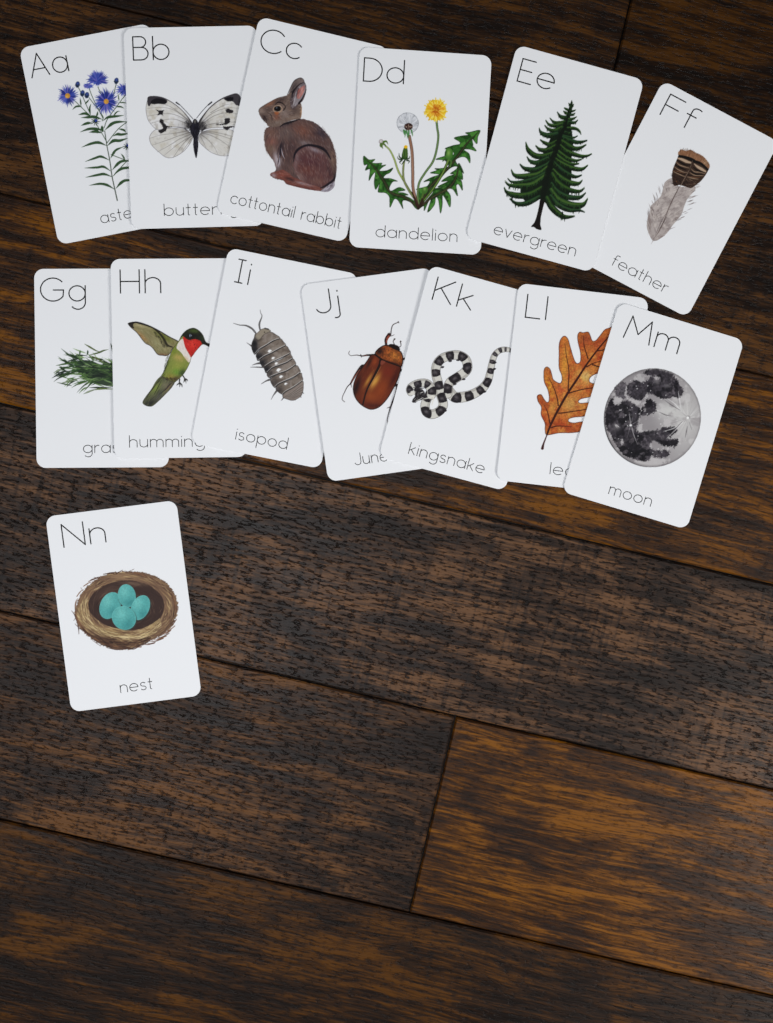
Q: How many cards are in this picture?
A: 14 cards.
